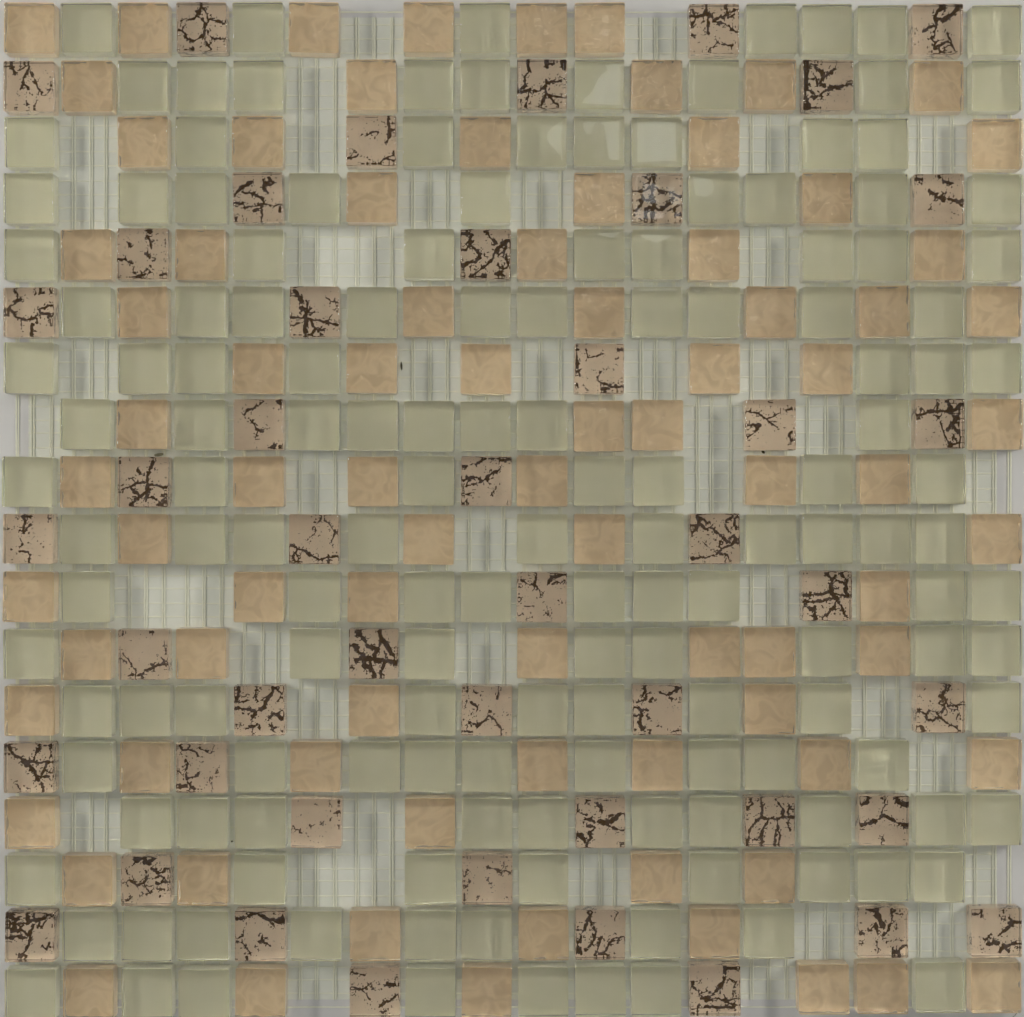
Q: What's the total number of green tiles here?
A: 152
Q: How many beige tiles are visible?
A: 83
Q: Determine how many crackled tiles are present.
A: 46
